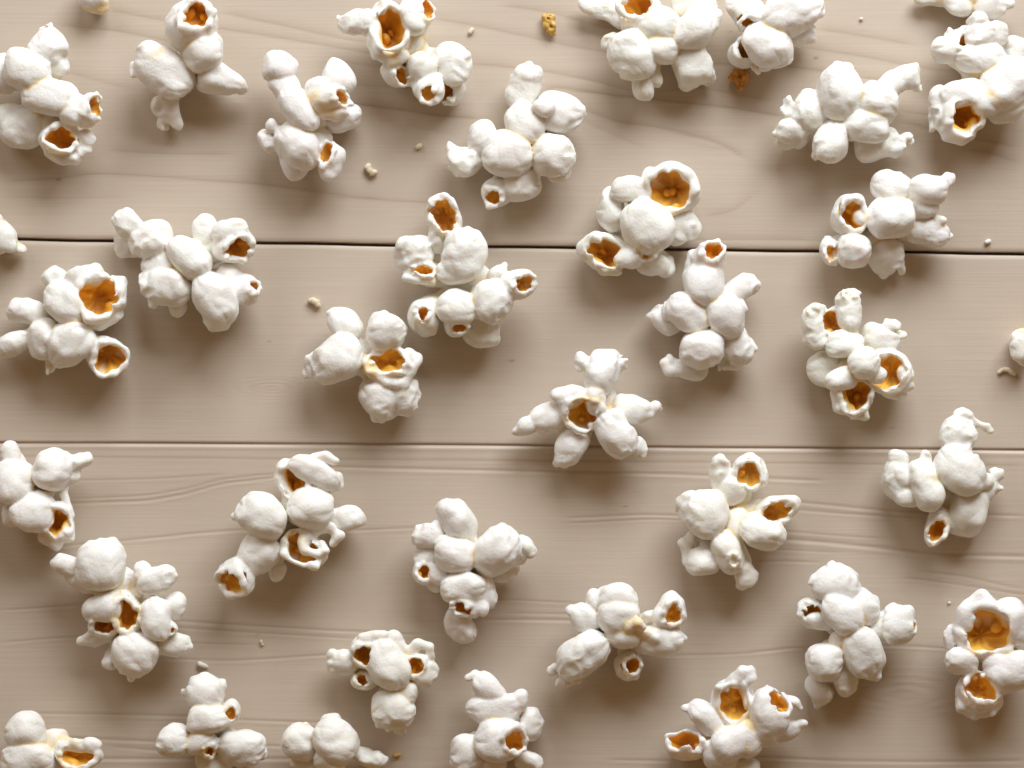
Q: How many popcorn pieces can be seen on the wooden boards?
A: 37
